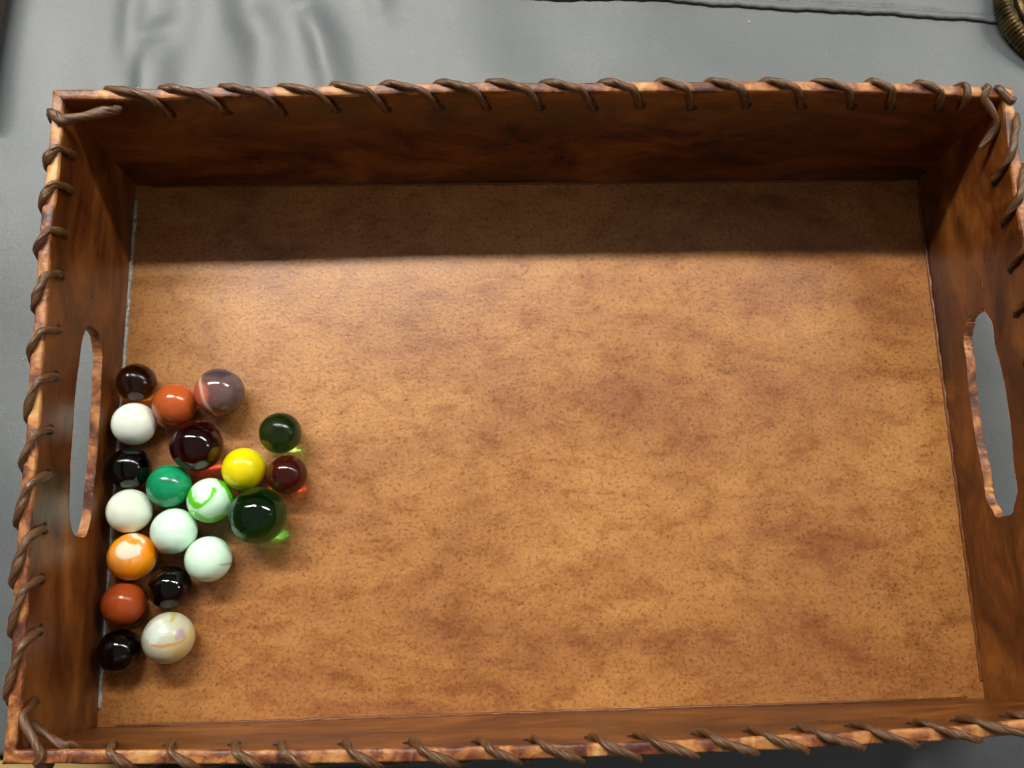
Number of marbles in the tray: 20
